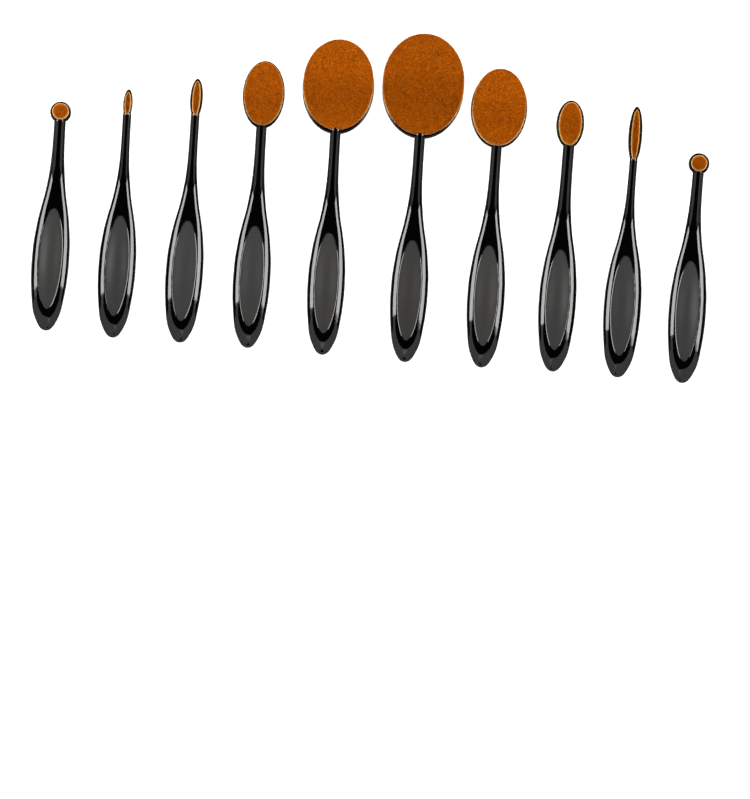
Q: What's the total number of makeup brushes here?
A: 10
